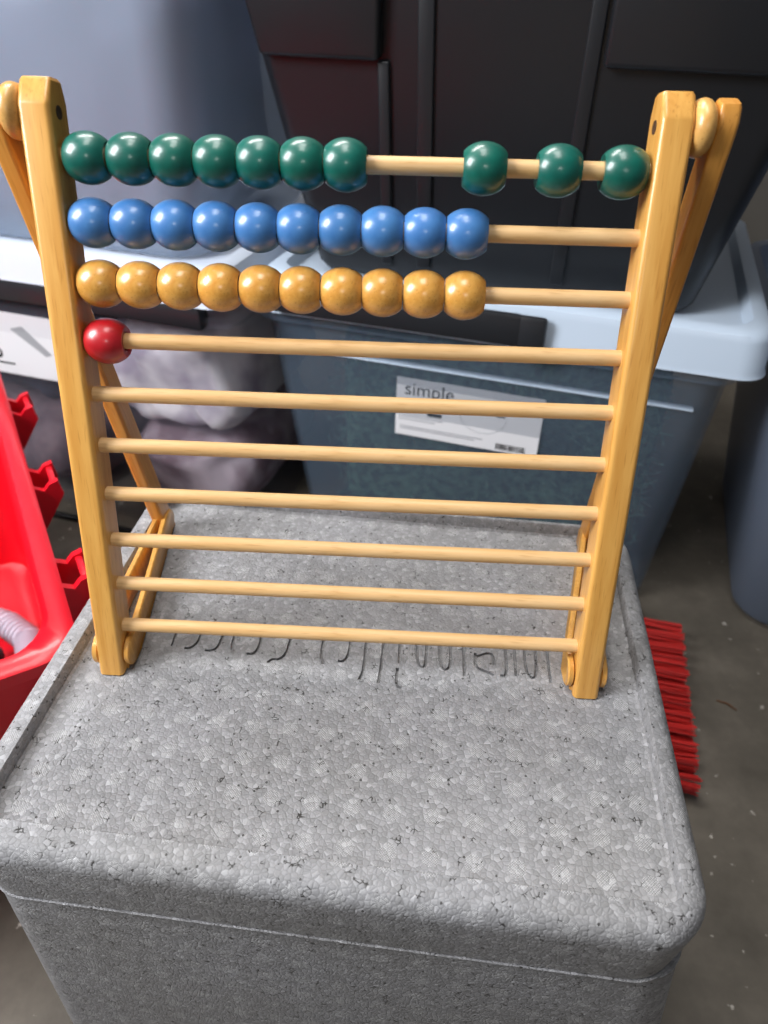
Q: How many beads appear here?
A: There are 31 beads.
